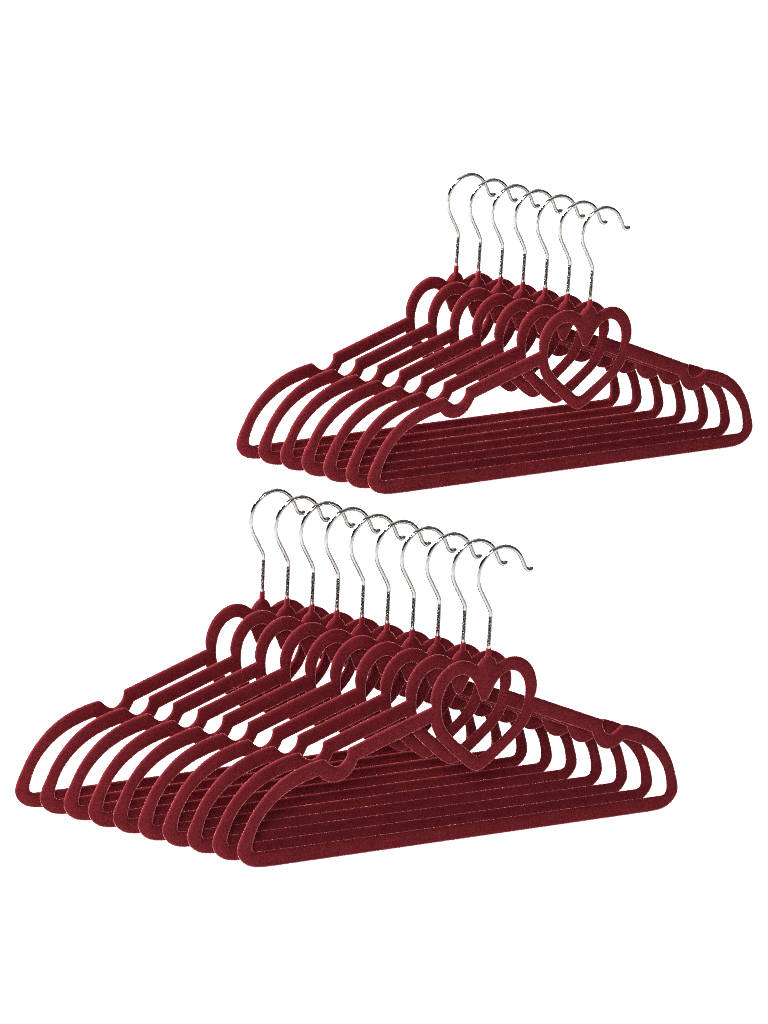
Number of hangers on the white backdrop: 17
